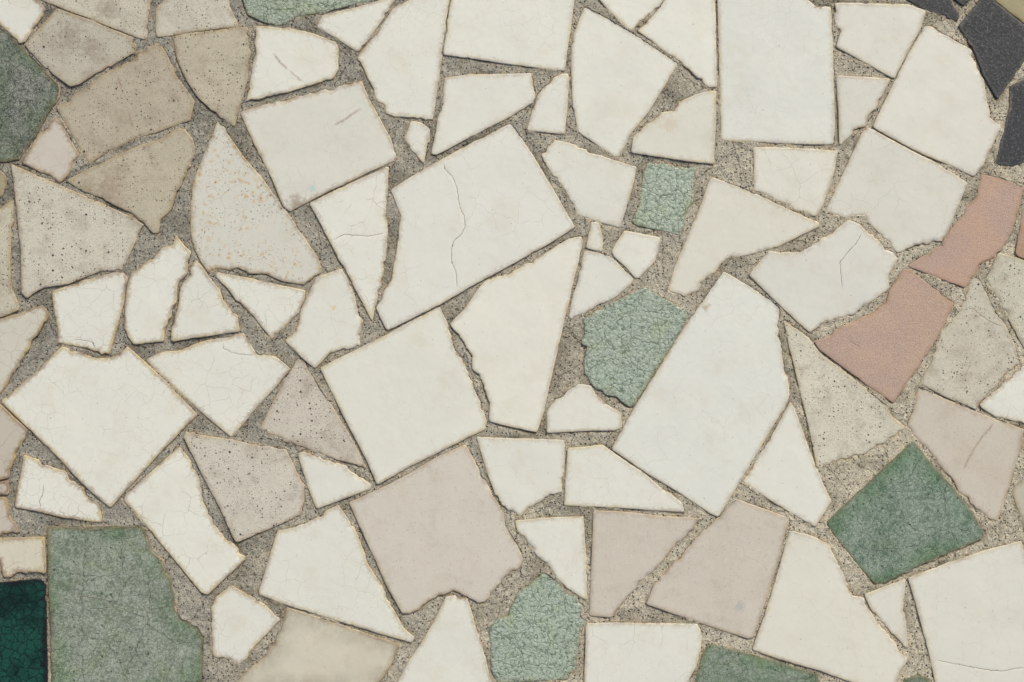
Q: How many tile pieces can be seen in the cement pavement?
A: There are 98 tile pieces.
